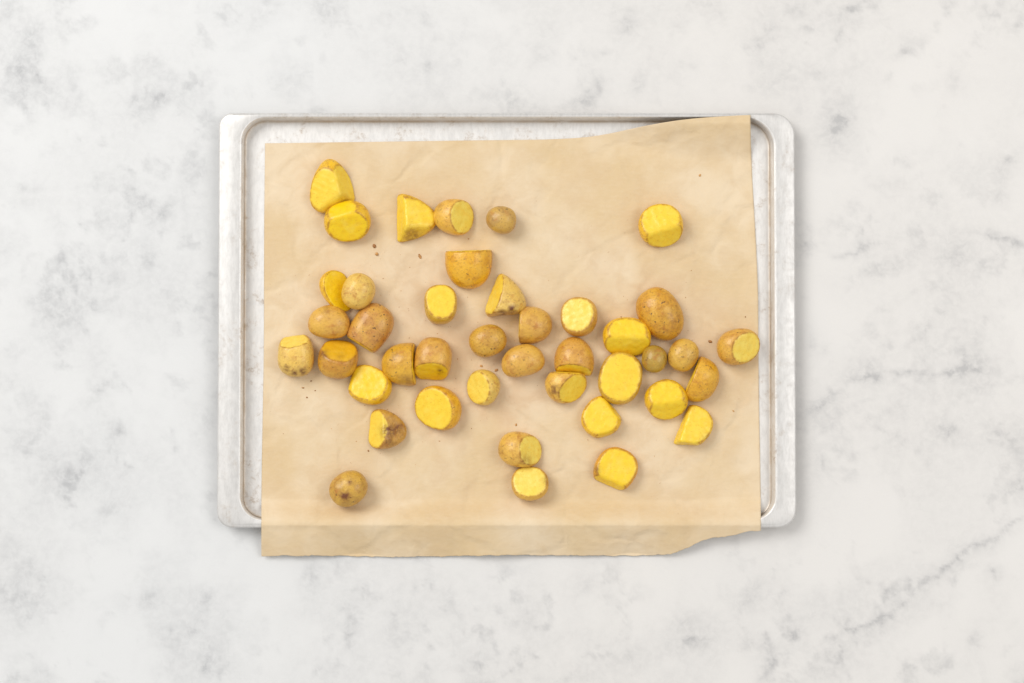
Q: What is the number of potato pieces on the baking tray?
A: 41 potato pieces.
